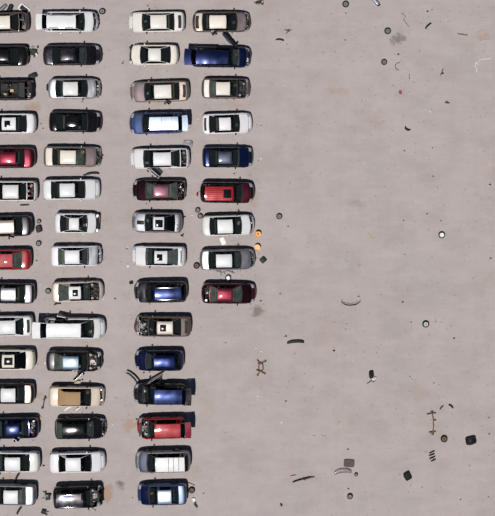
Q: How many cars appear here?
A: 54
